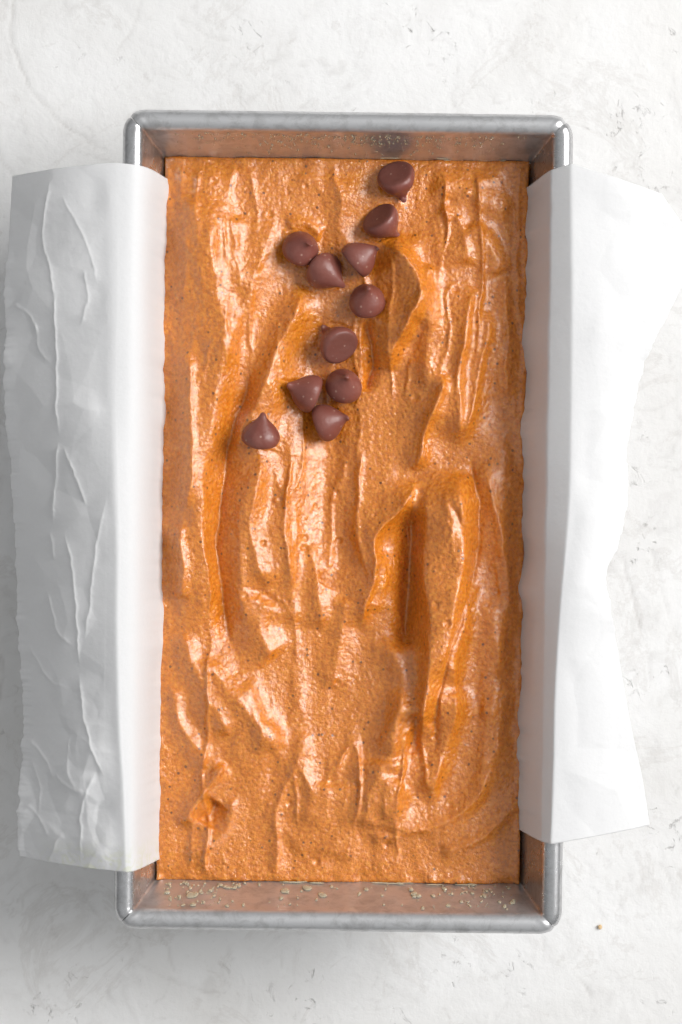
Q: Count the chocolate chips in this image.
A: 11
